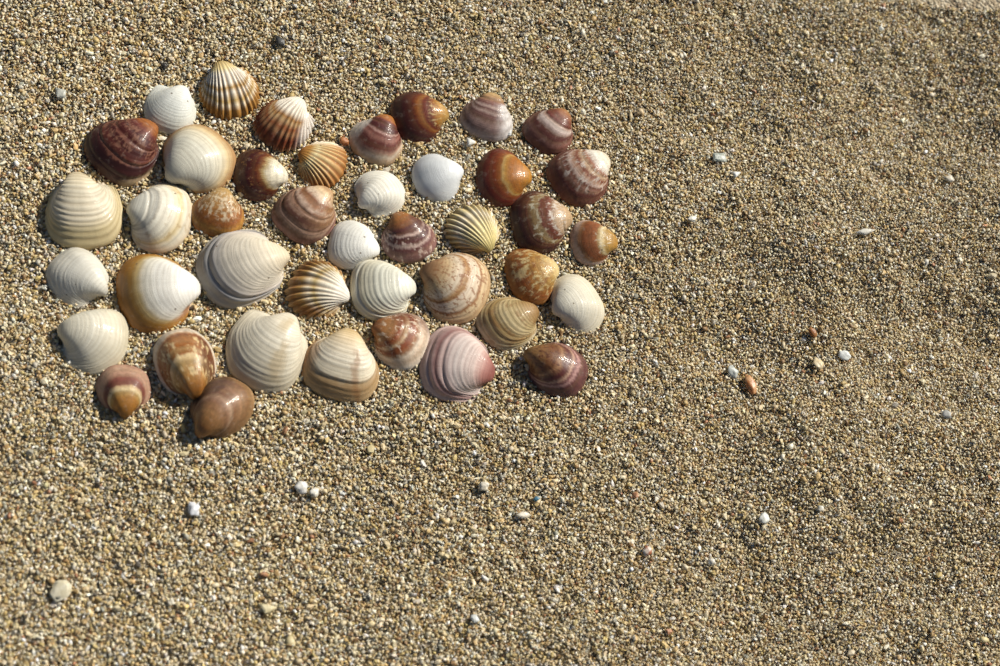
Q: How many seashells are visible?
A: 42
